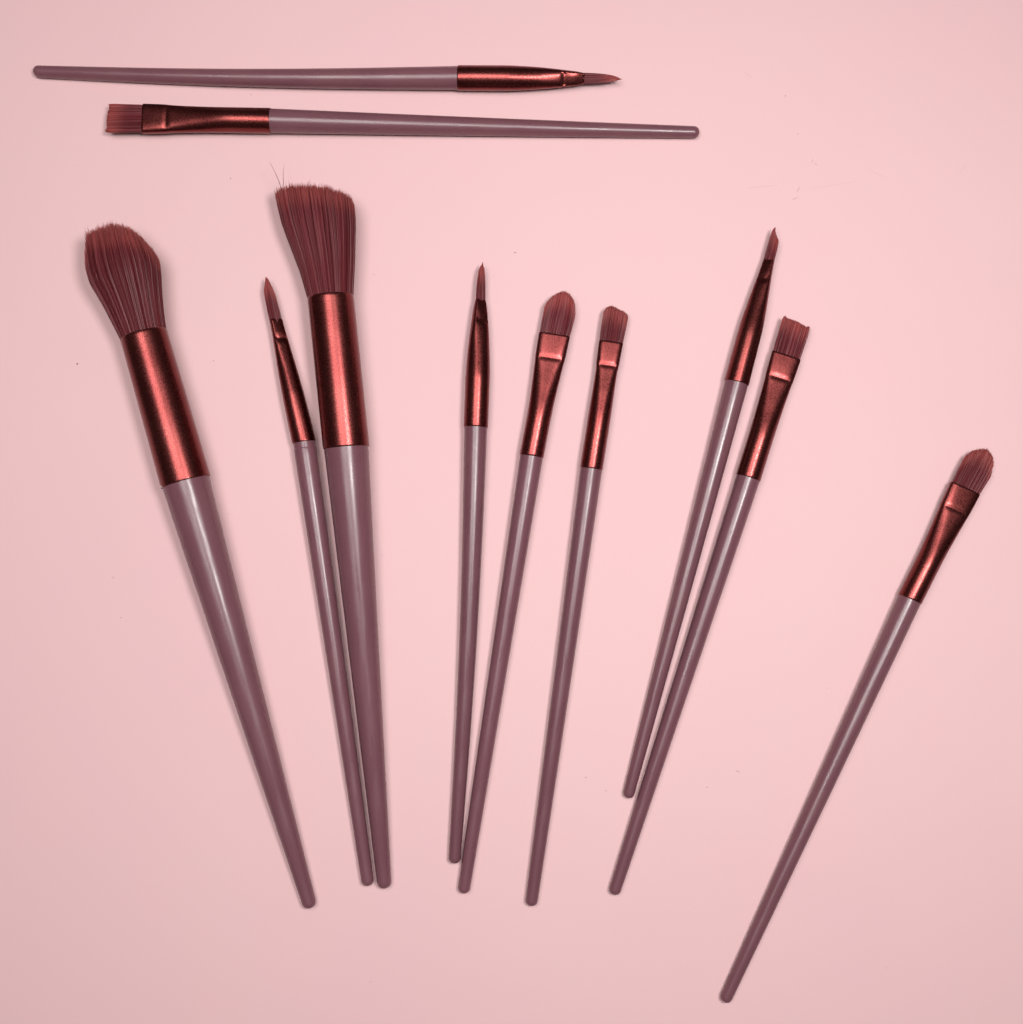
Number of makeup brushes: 11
